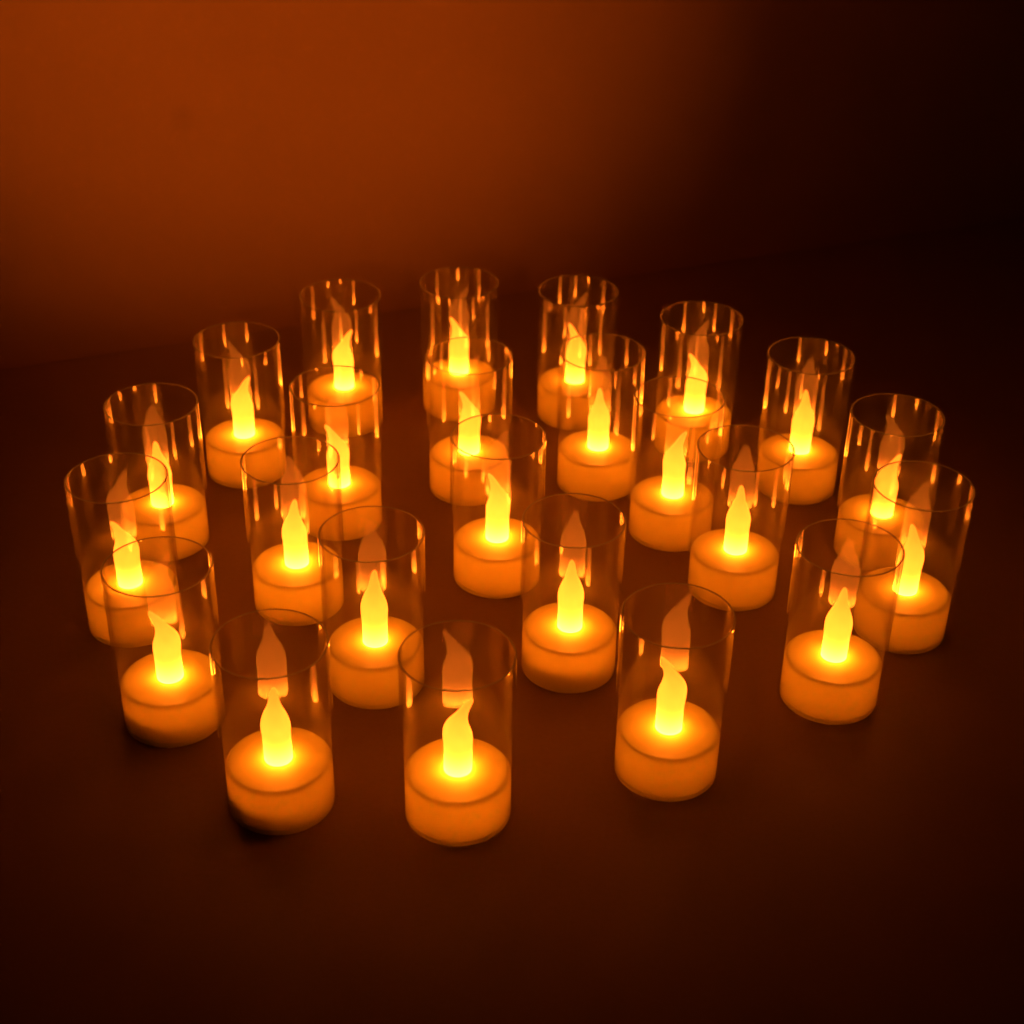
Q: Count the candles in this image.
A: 24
